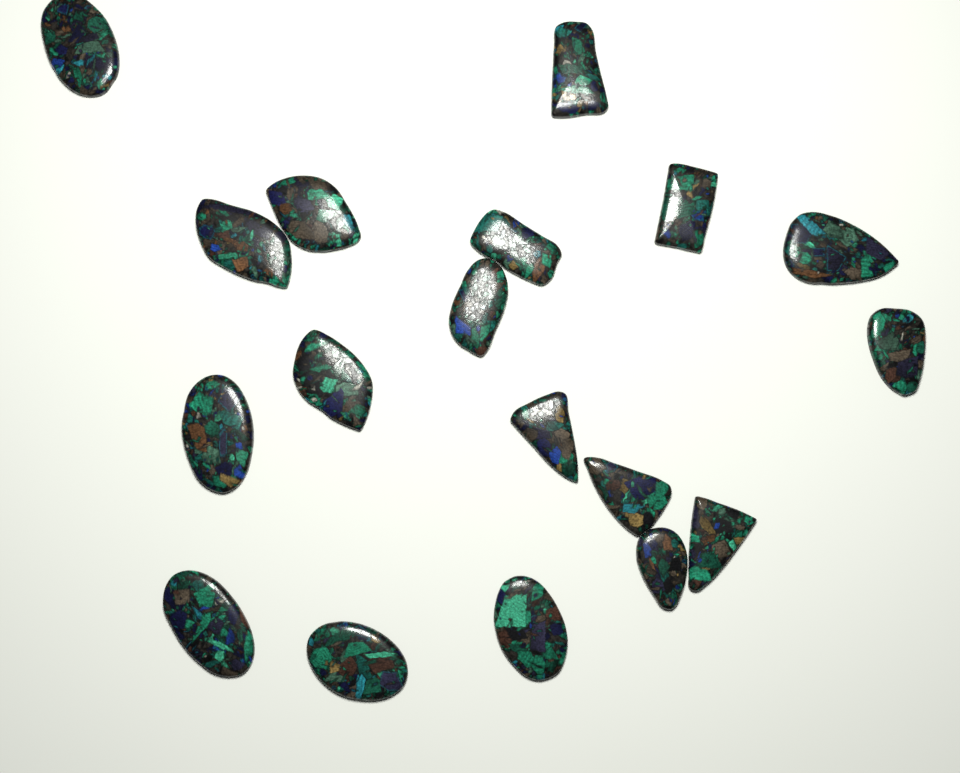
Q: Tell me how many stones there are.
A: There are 18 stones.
